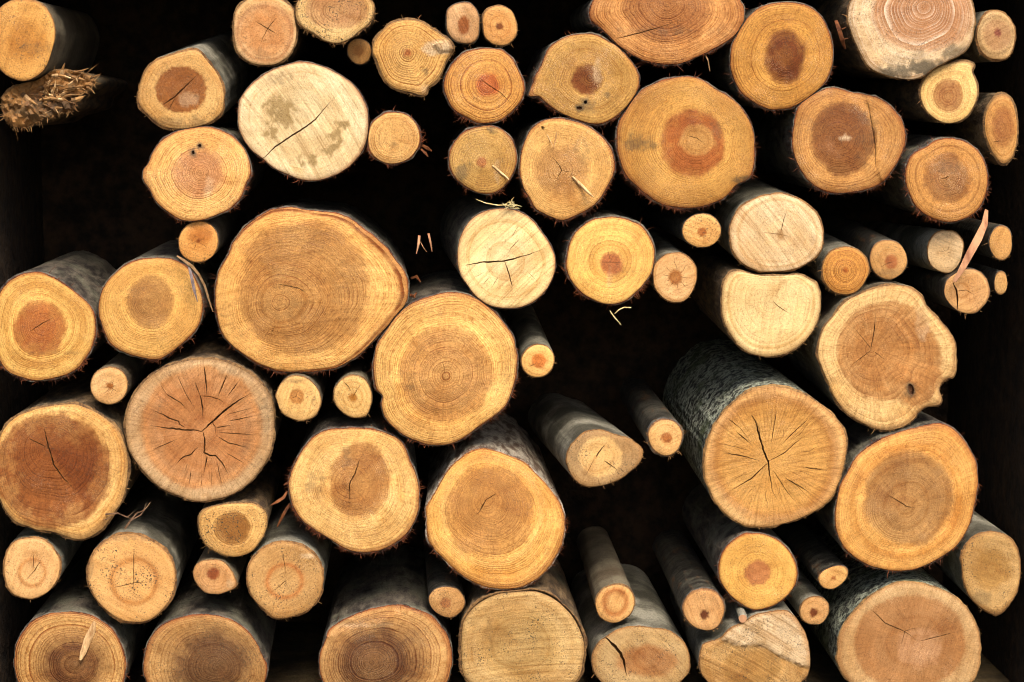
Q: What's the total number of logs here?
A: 74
